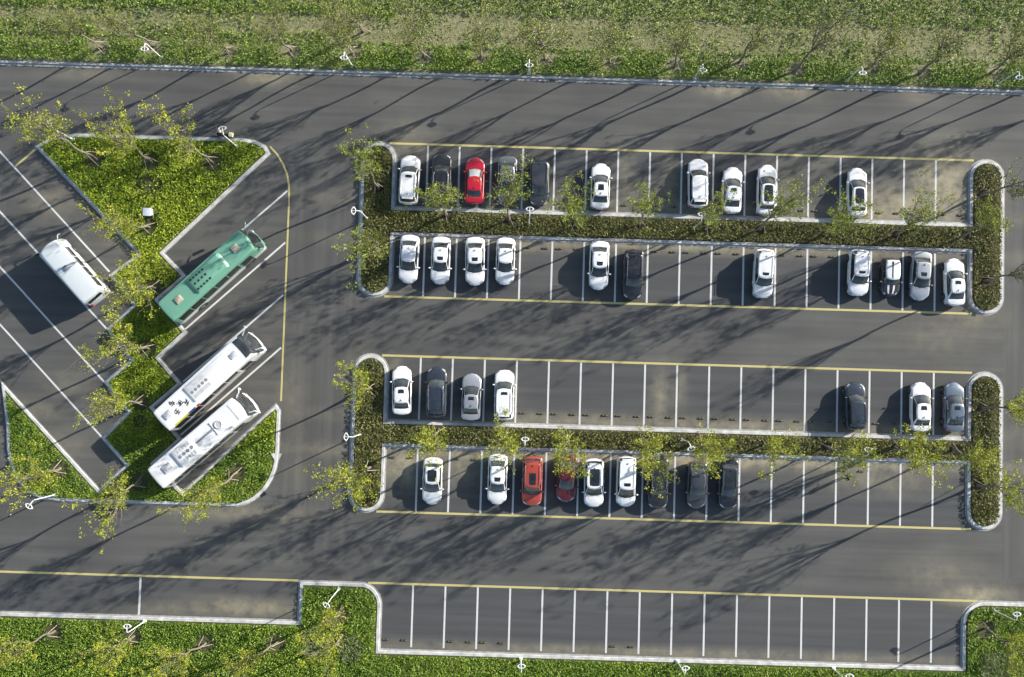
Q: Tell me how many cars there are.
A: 37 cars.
